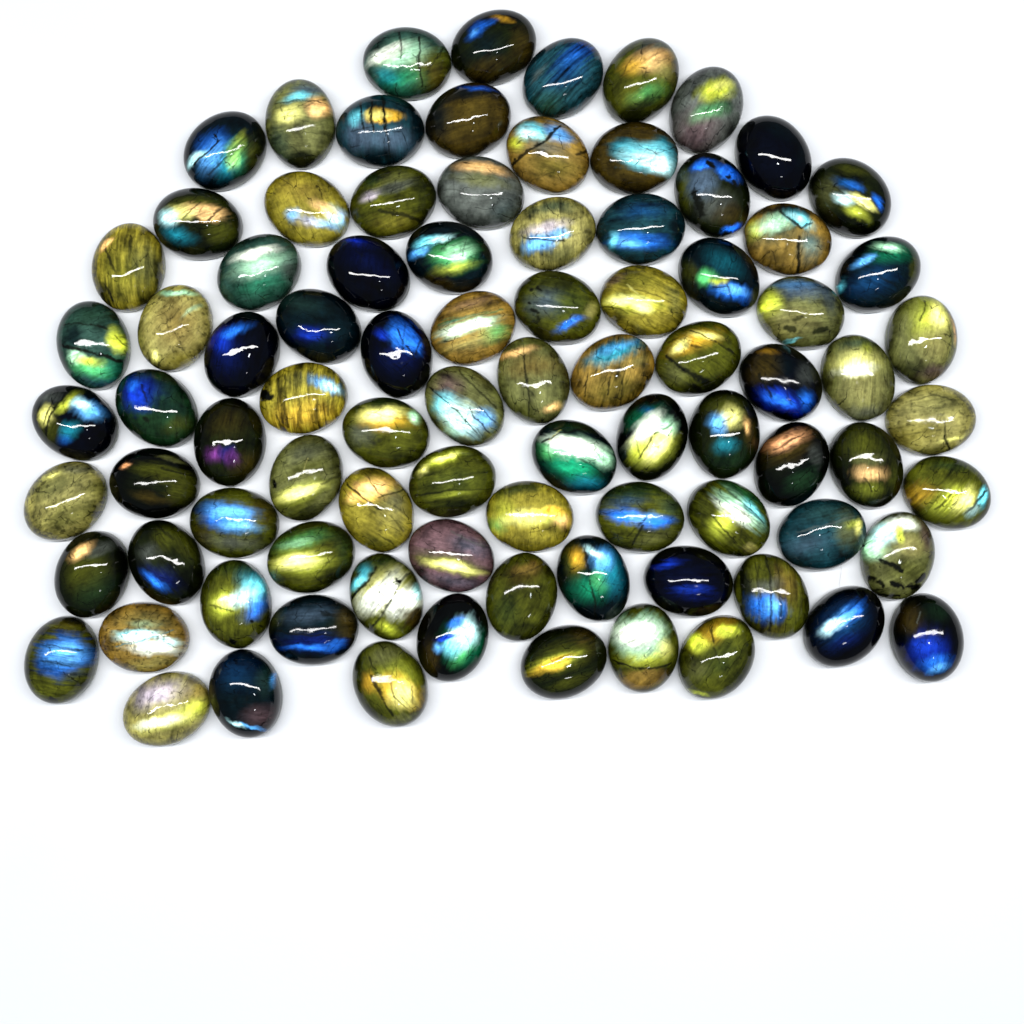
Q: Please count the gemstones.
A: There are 88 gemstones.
